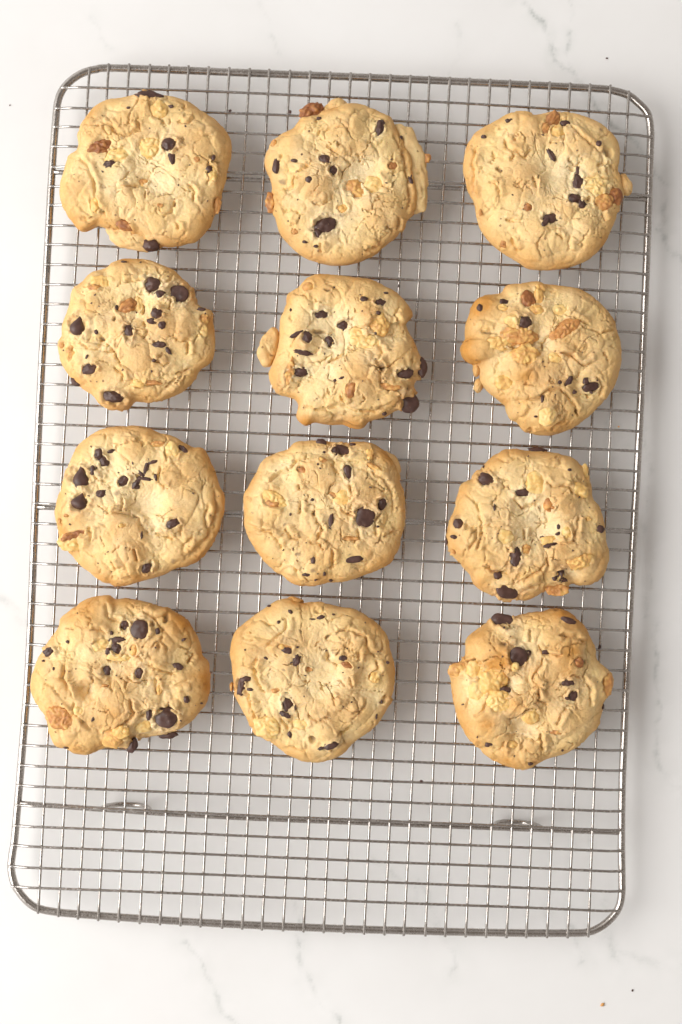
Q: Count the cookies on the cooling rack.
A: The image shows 12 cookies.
